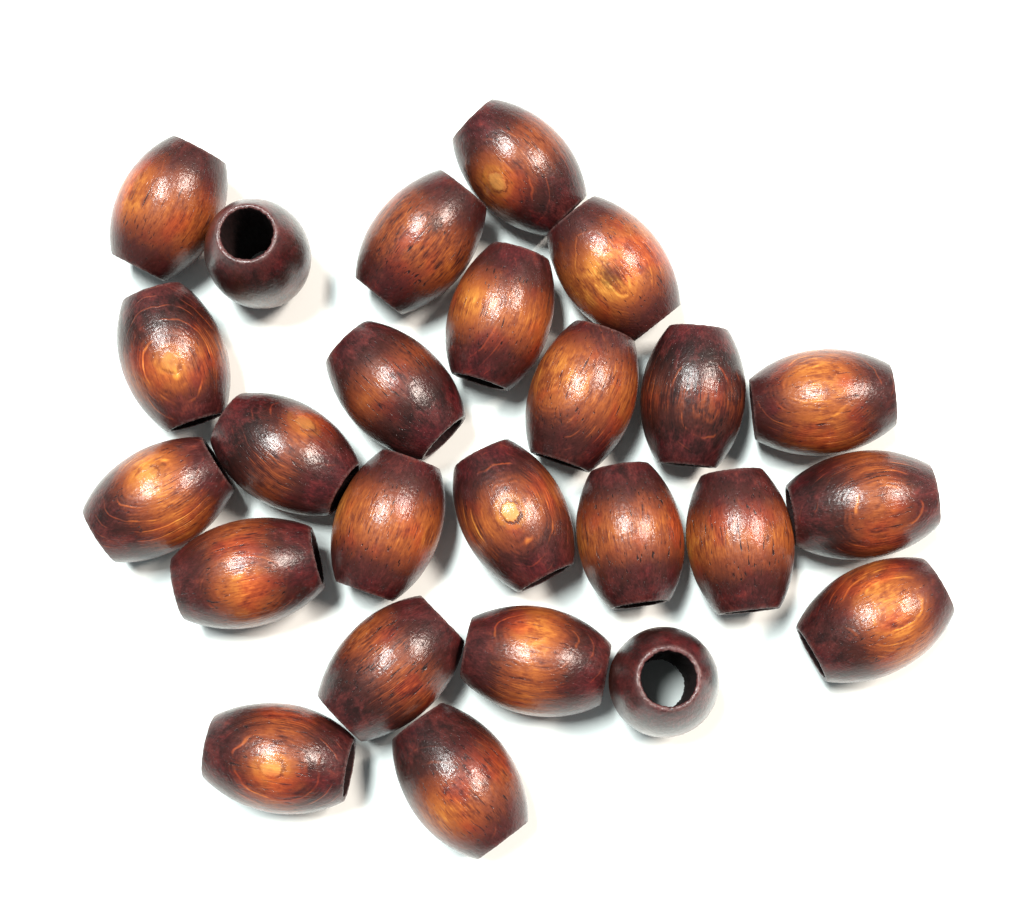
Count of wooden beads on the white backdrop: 25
